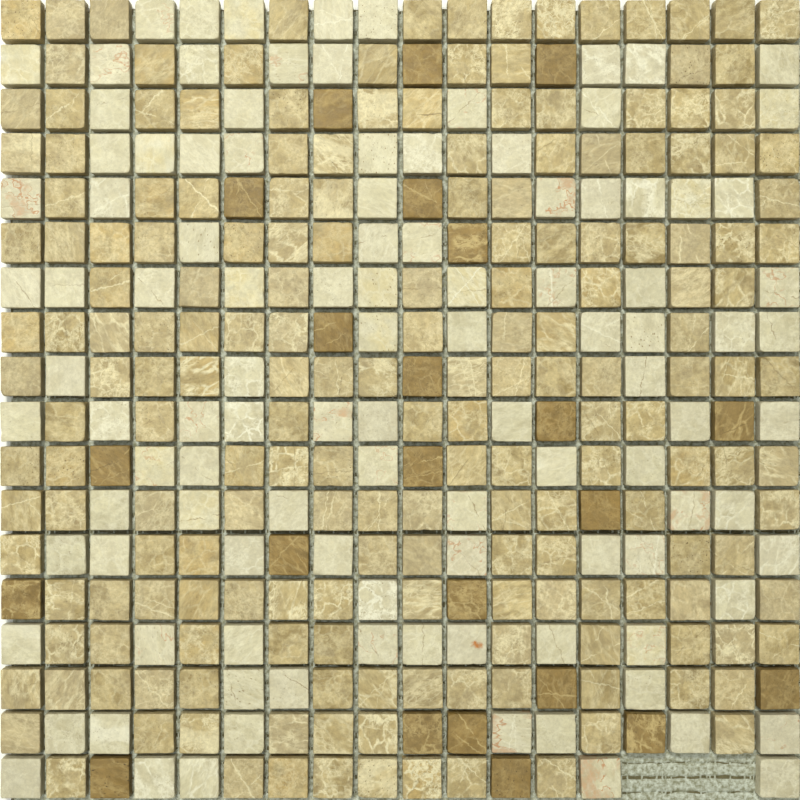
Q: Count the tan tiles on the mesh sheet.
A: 190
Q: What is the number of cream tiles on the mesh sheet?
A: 108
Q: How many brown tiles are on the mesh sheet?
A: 23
